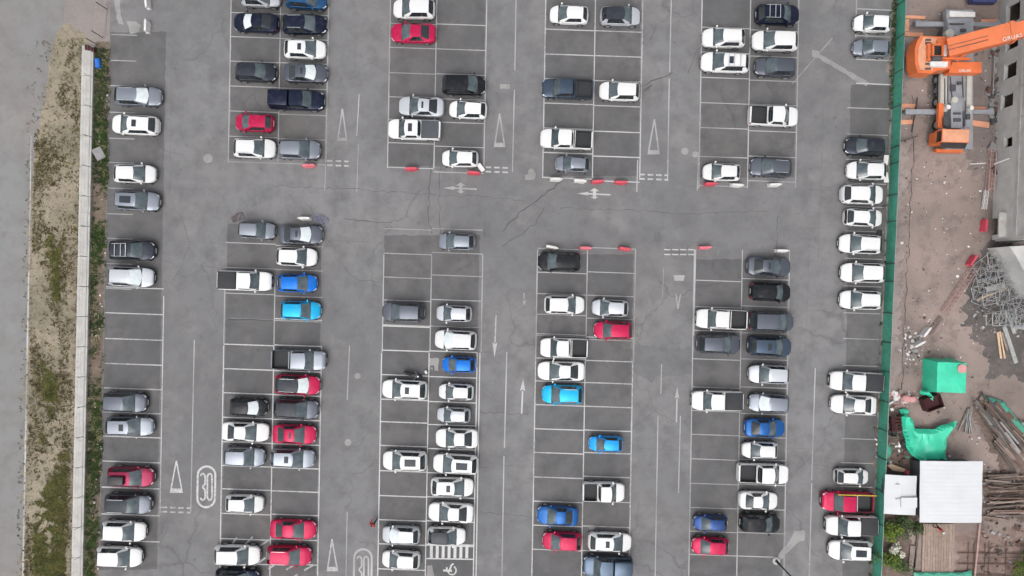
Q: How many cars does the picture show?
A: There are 107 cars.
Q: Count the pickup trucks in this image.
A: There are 16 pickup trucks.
